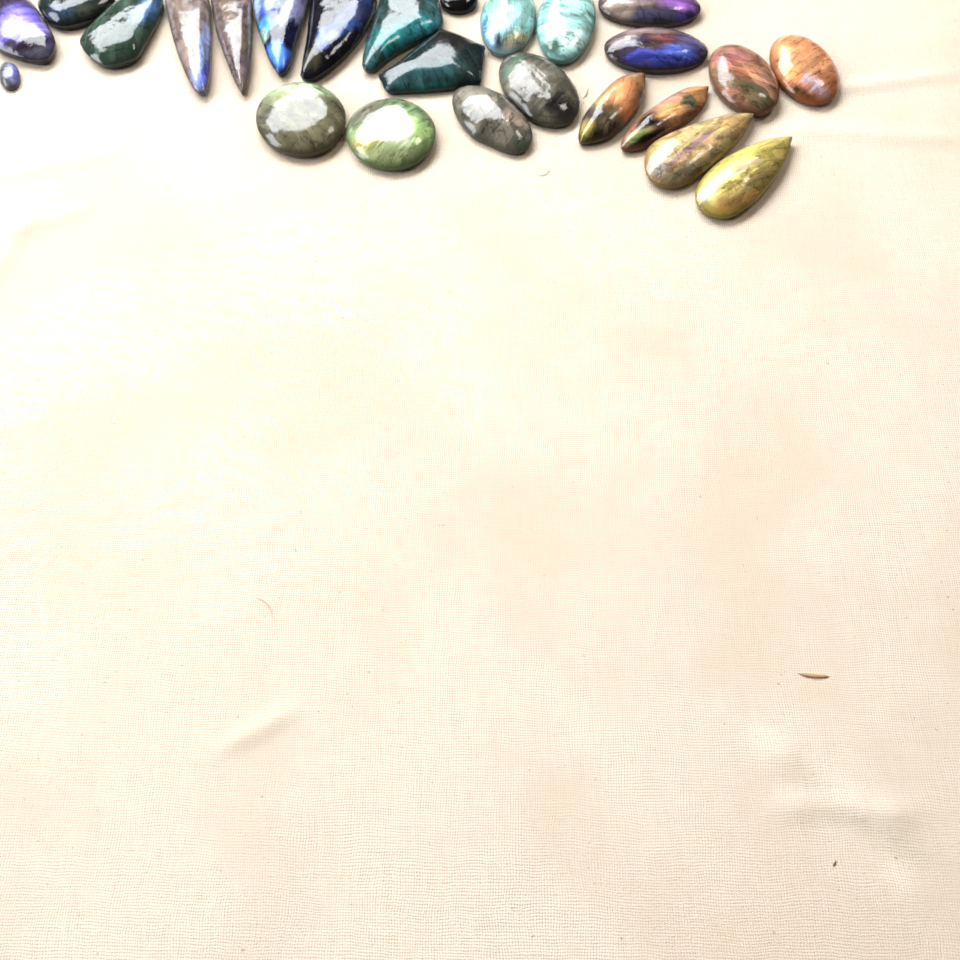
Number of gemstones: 25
